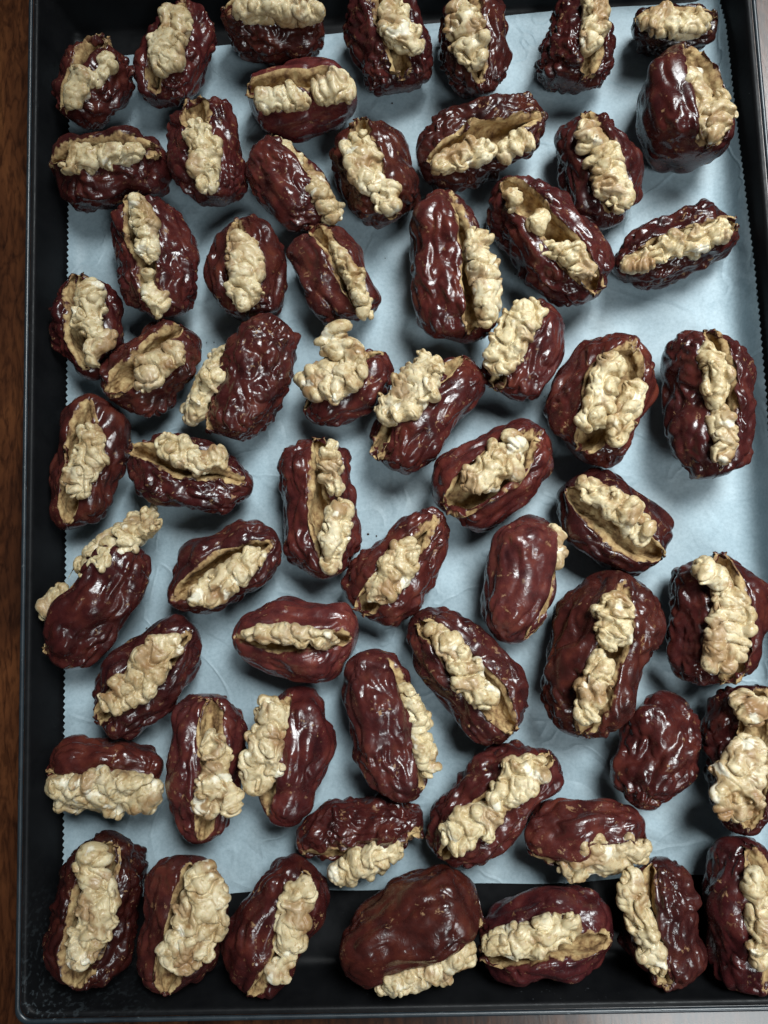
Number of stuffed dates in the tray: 59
